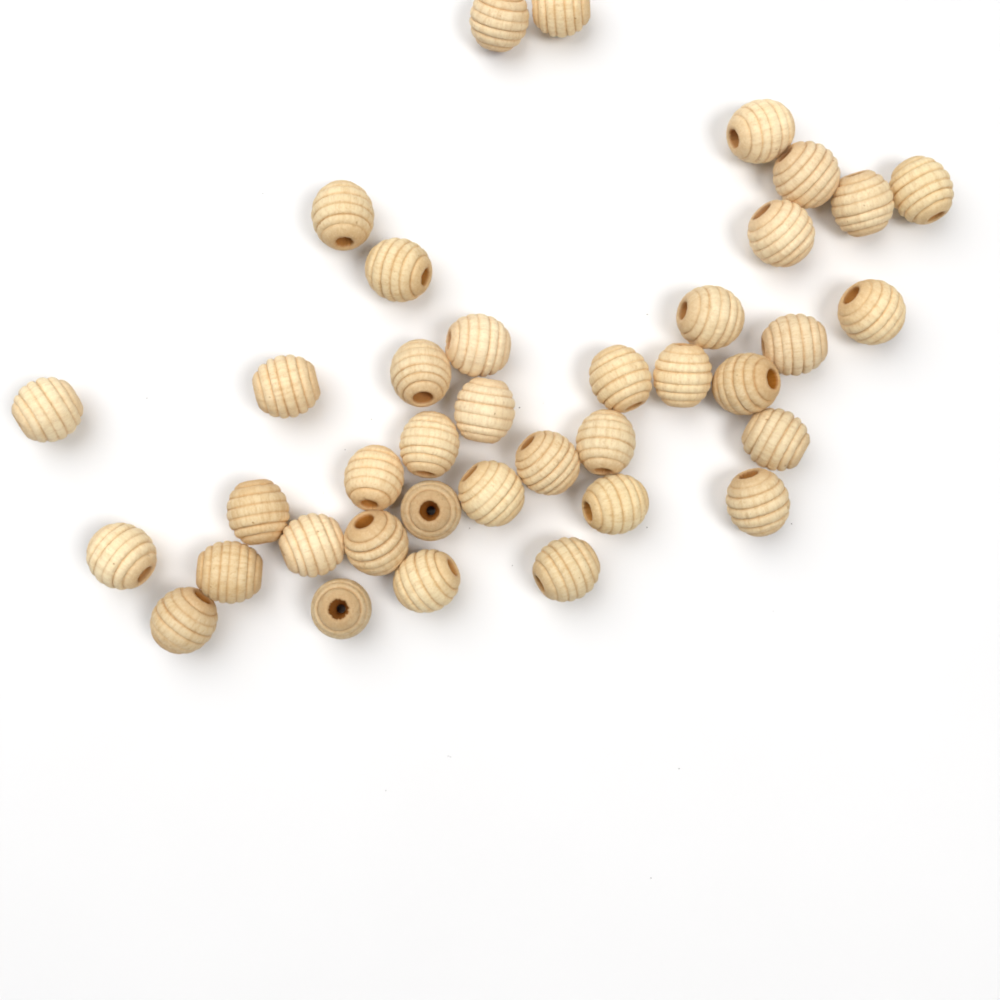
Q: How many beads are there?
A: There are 38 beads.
